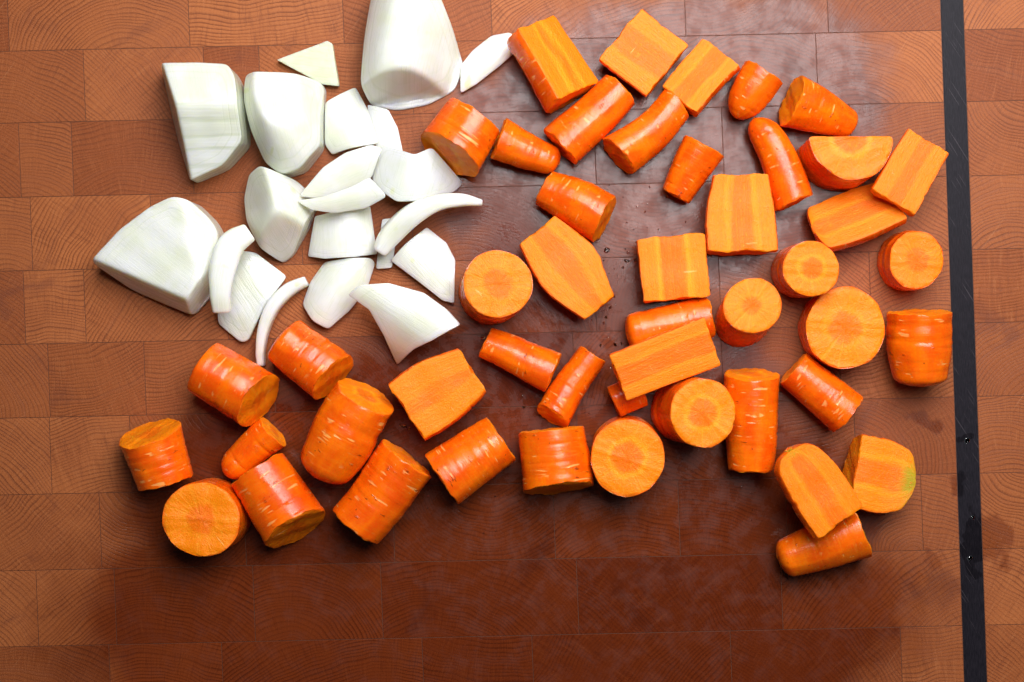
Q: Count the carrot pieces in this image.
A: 47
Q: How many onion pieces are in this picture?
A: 21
